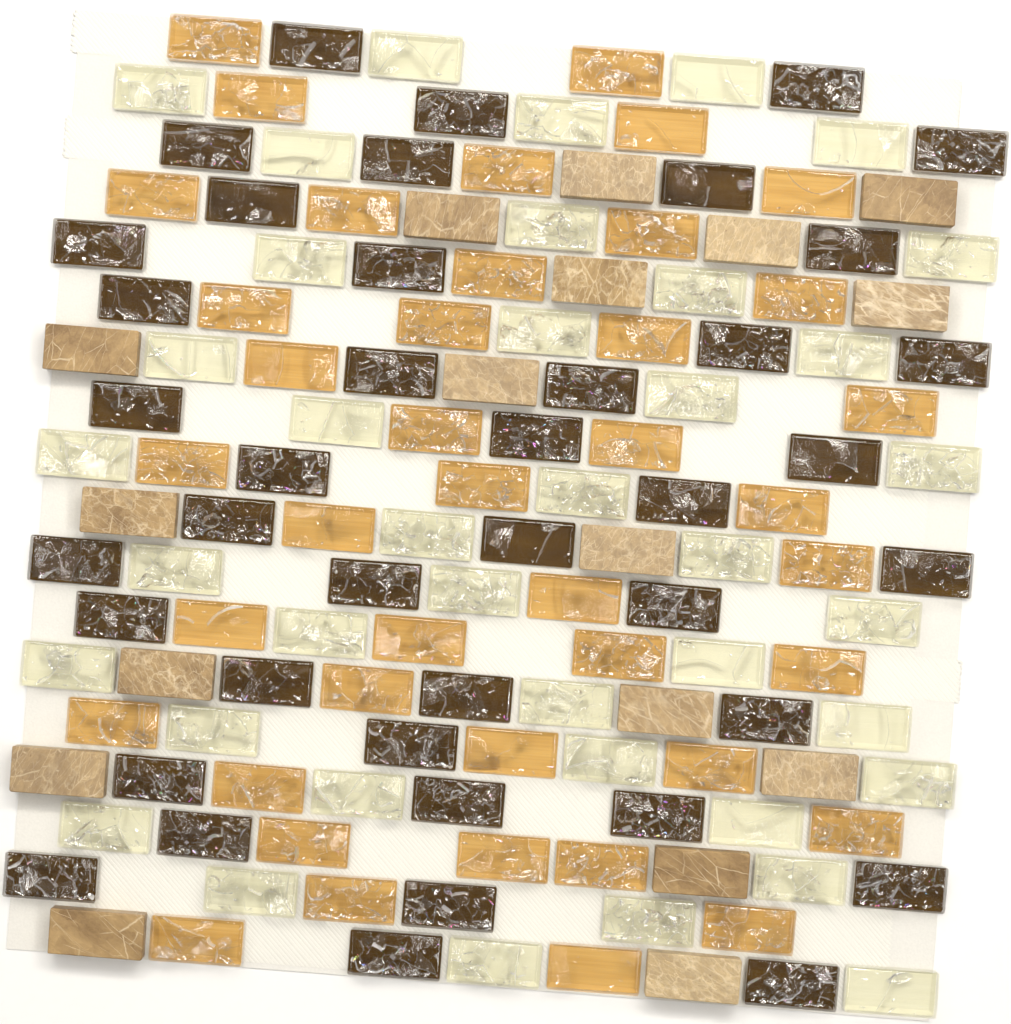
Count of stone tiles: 17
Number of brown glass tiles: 41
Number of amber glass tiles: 41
